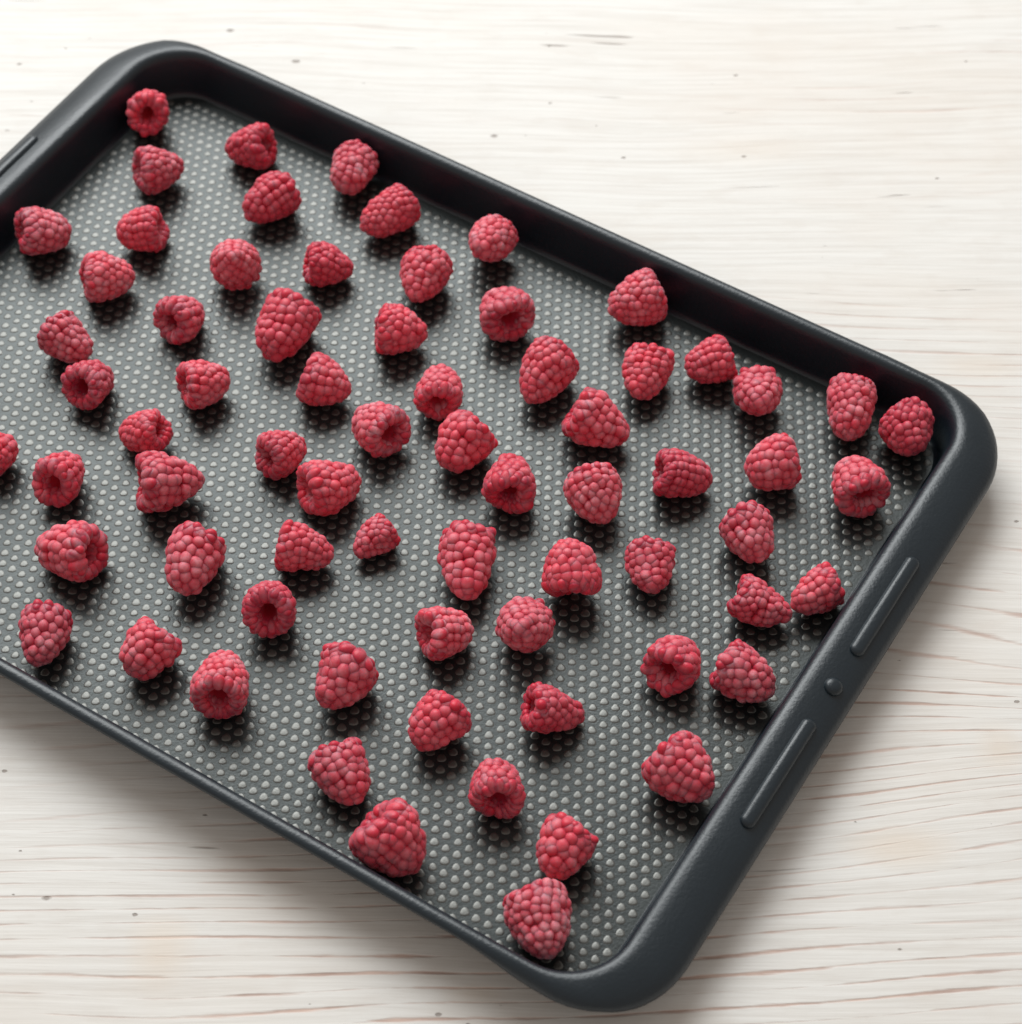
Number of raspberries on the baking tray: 70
